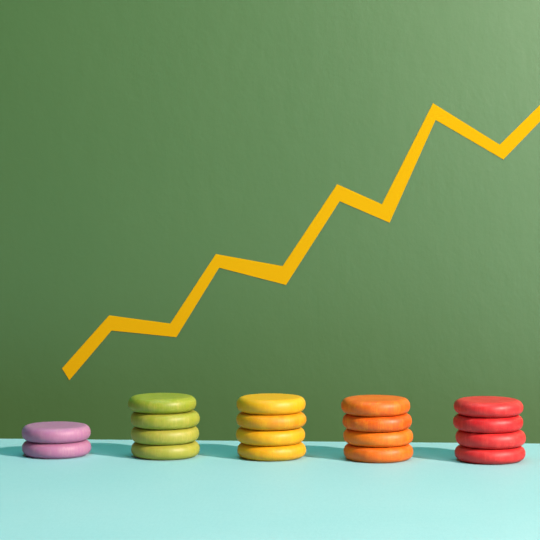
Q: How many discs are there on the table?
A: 18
